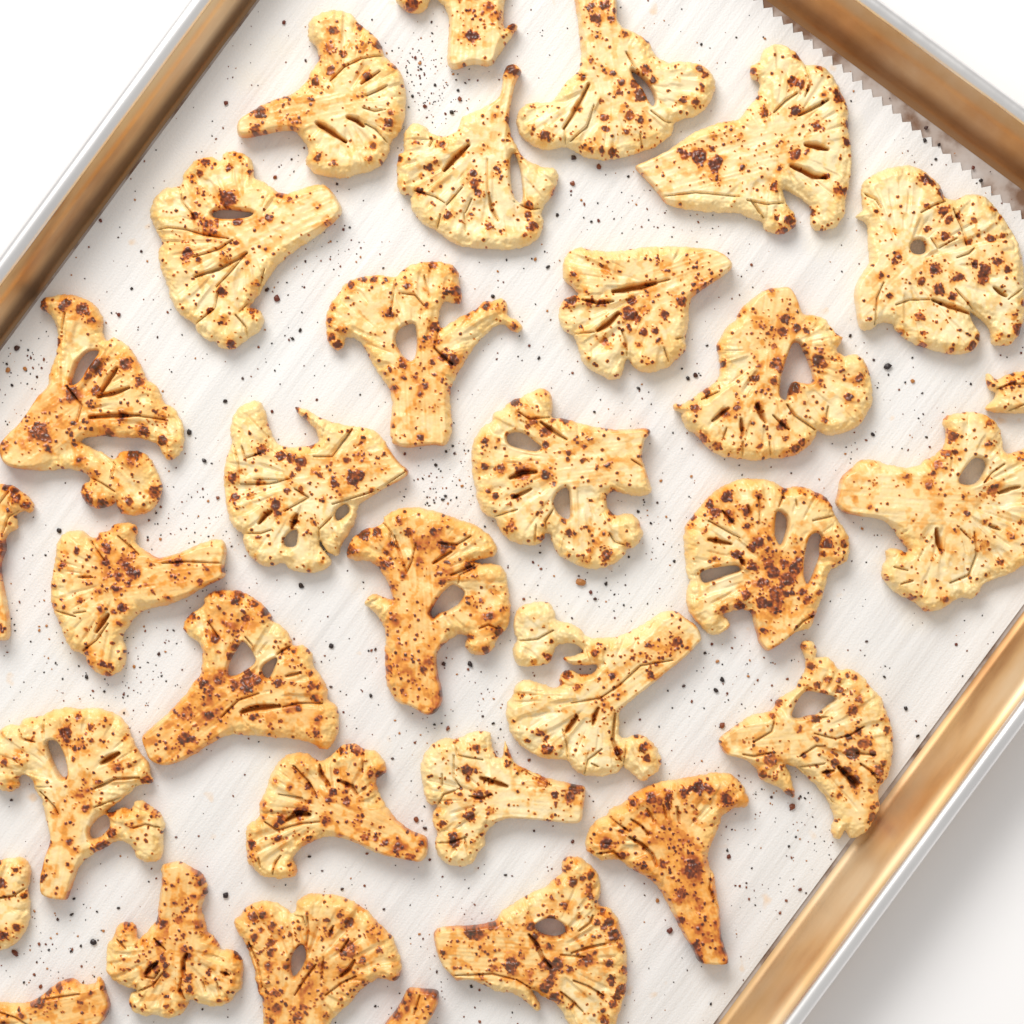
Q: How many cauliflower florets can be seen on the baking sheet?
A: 32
